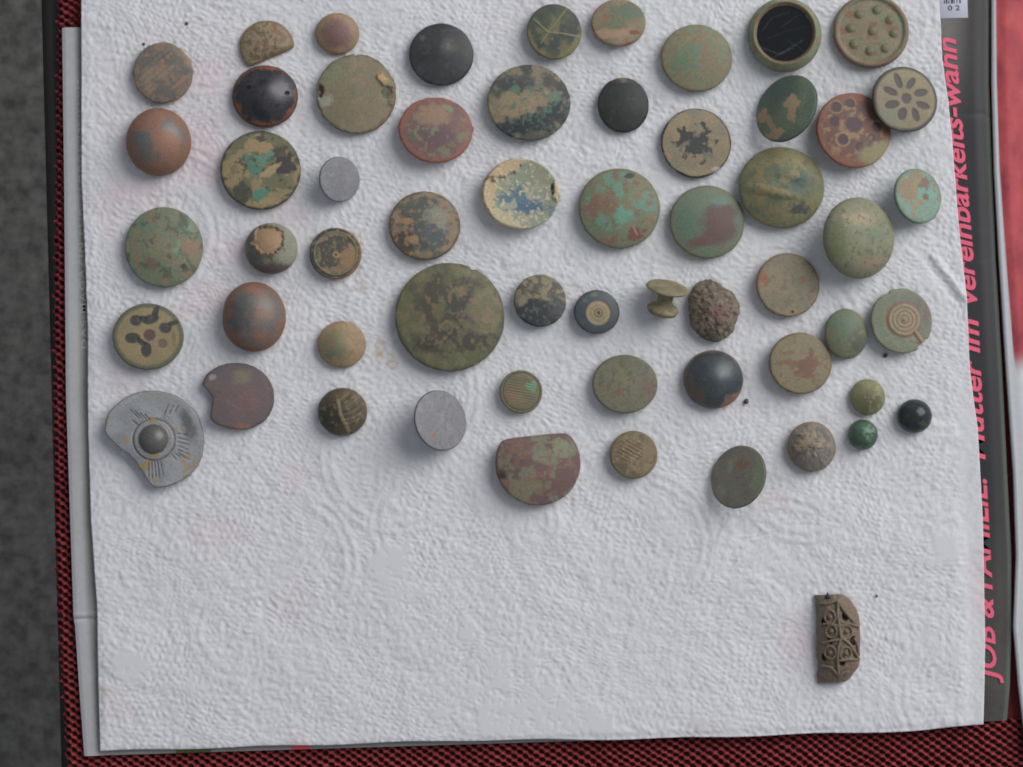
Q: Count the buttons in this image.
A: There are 57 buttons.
